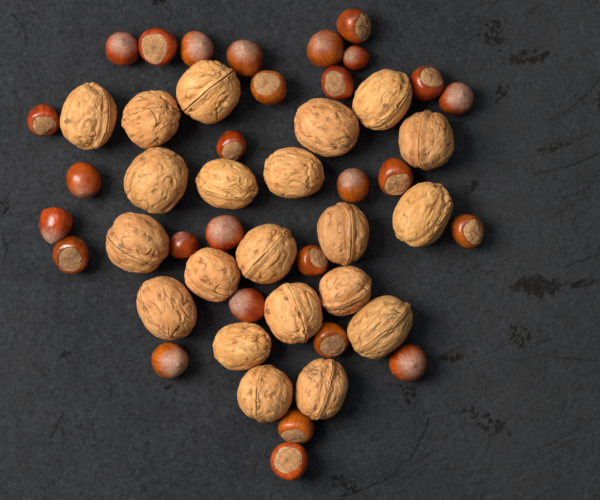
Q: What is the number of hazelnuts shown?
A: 28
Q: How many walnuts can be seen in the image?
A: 21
